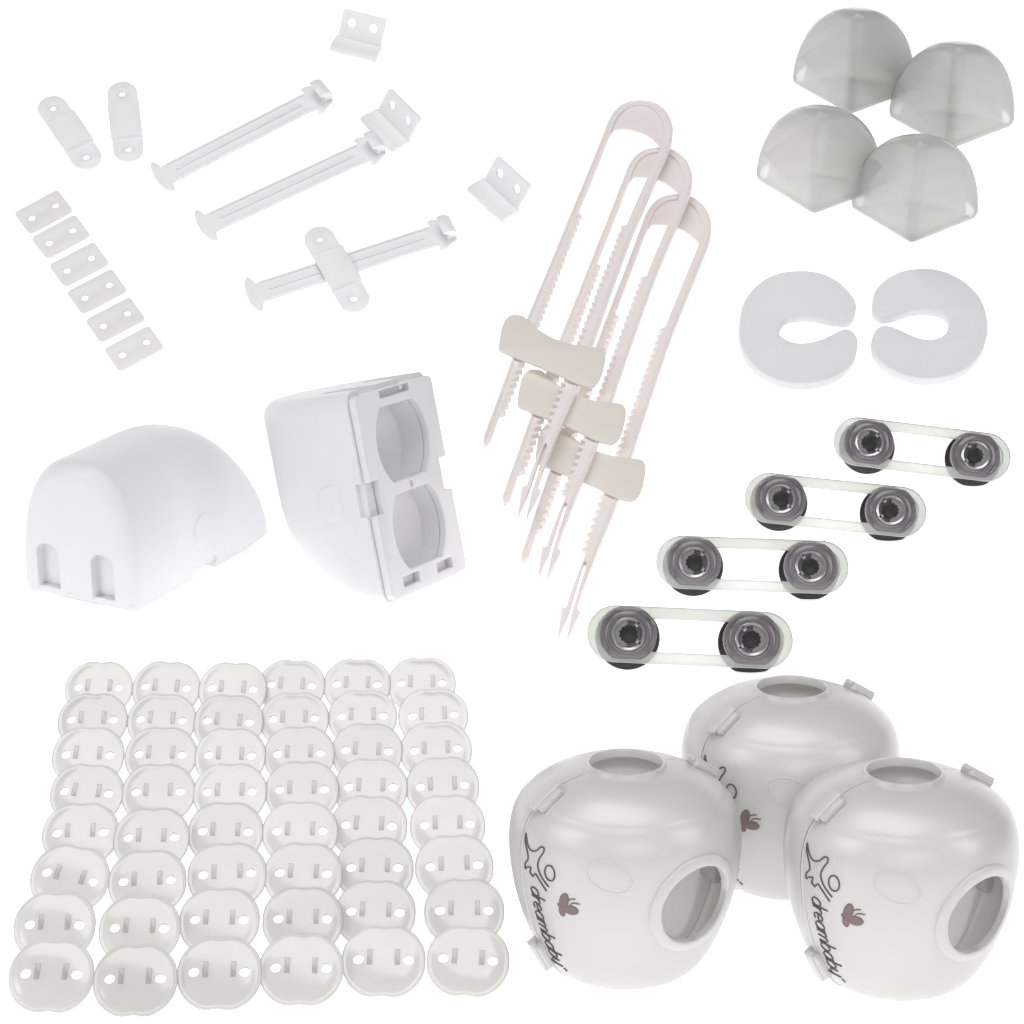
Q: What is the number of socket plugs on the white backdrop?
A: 48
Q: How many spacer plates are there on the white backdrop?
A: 6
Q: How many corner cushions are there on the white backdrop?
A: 4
